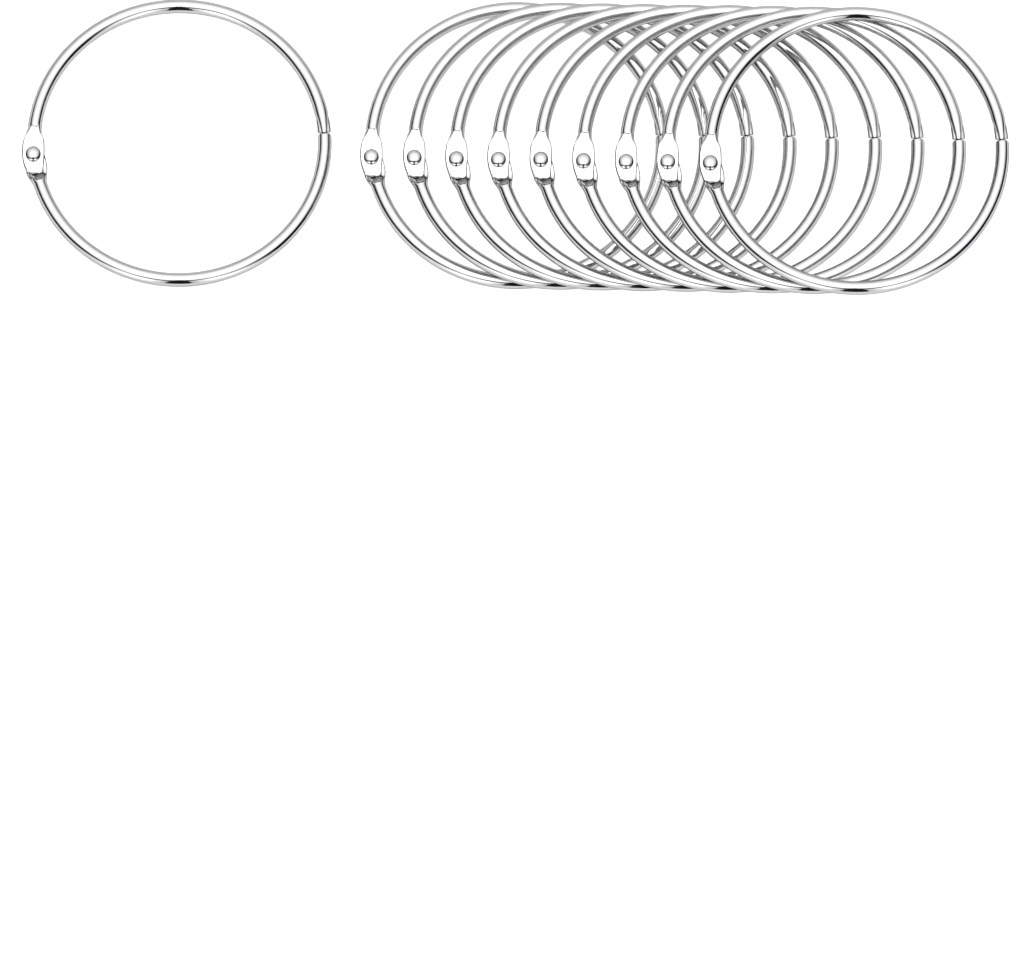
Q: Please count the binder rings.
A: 10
